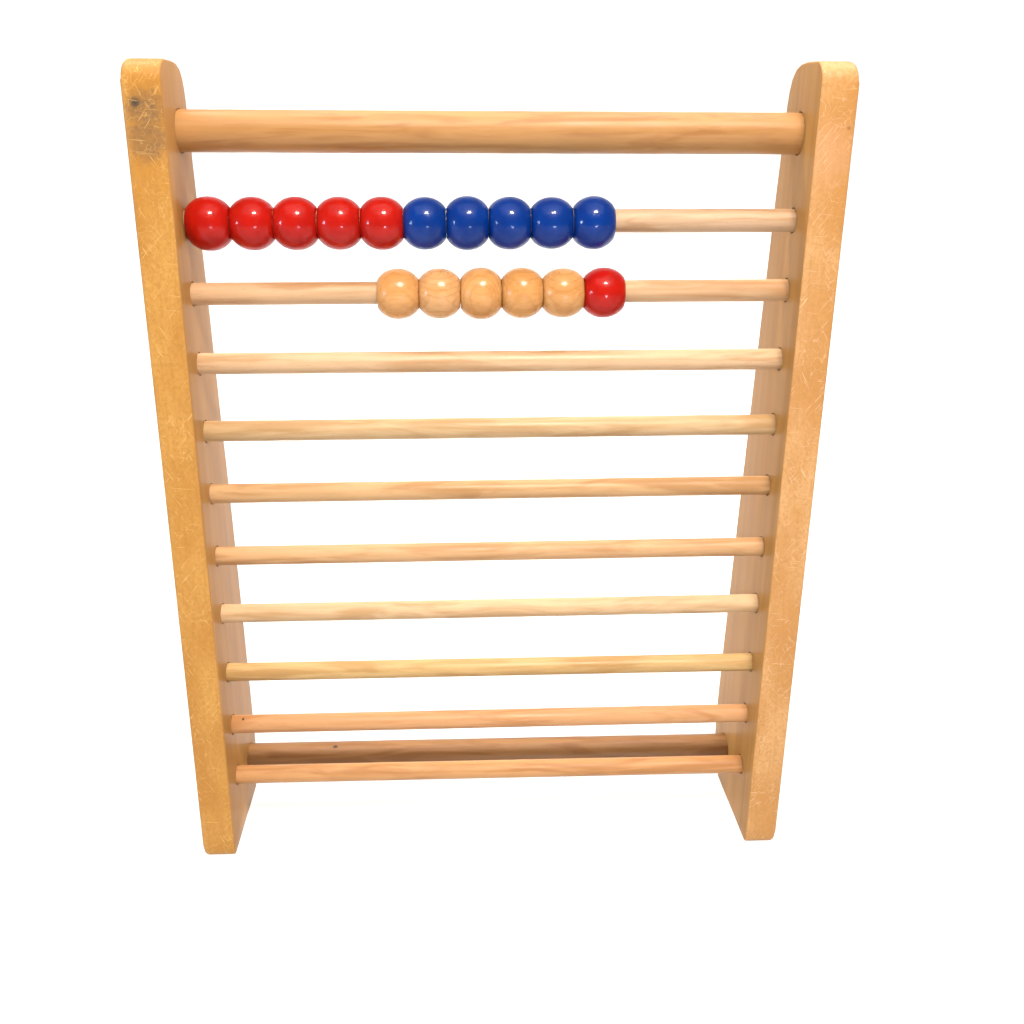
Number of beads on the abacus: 16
